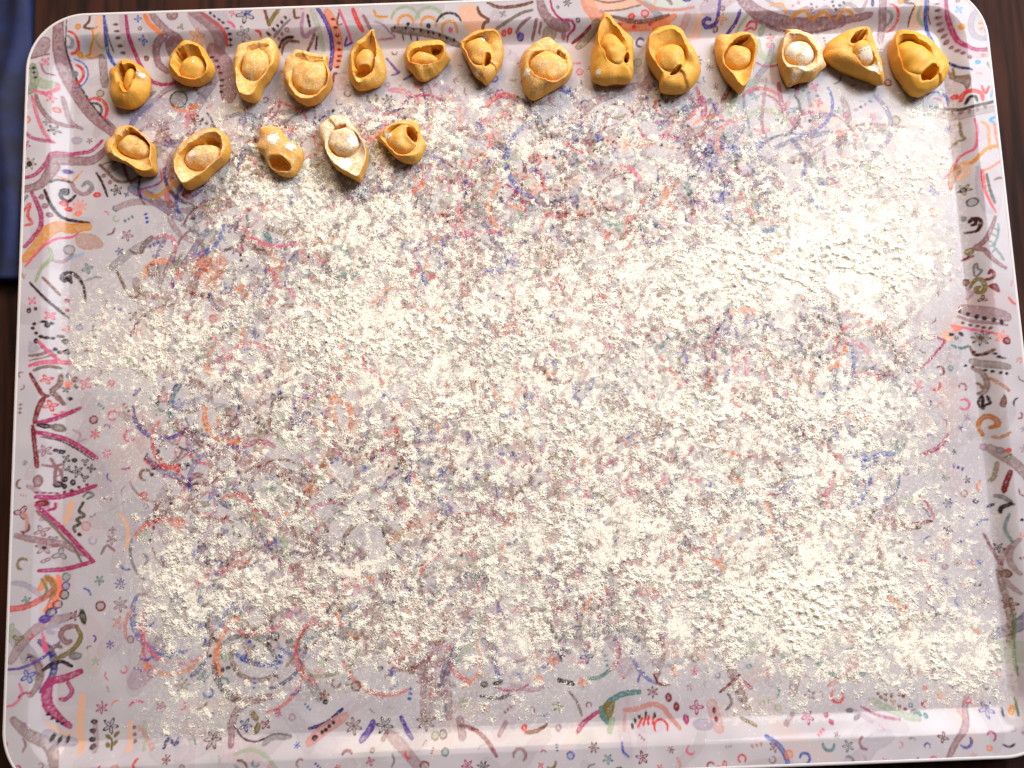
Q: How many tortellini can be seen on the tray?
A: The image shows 19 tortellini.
